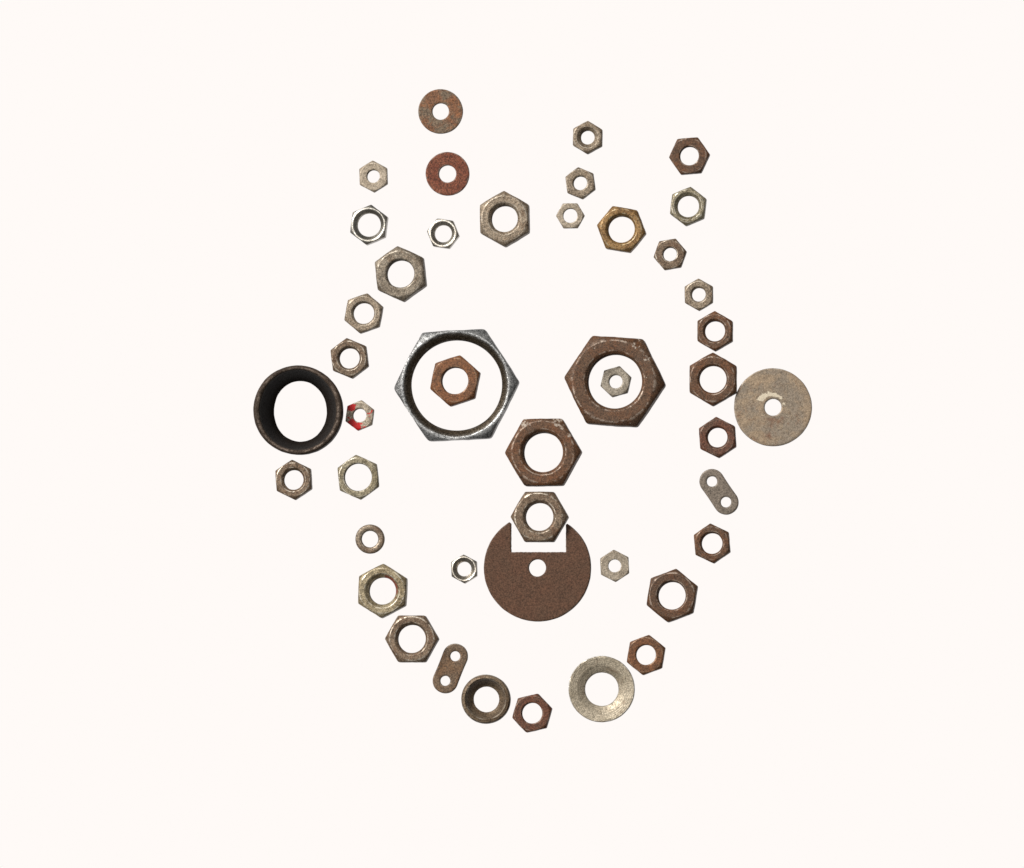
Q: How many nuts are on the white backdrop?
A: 35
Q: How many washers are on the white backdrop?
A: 8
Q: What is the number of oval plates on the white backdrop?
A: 2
